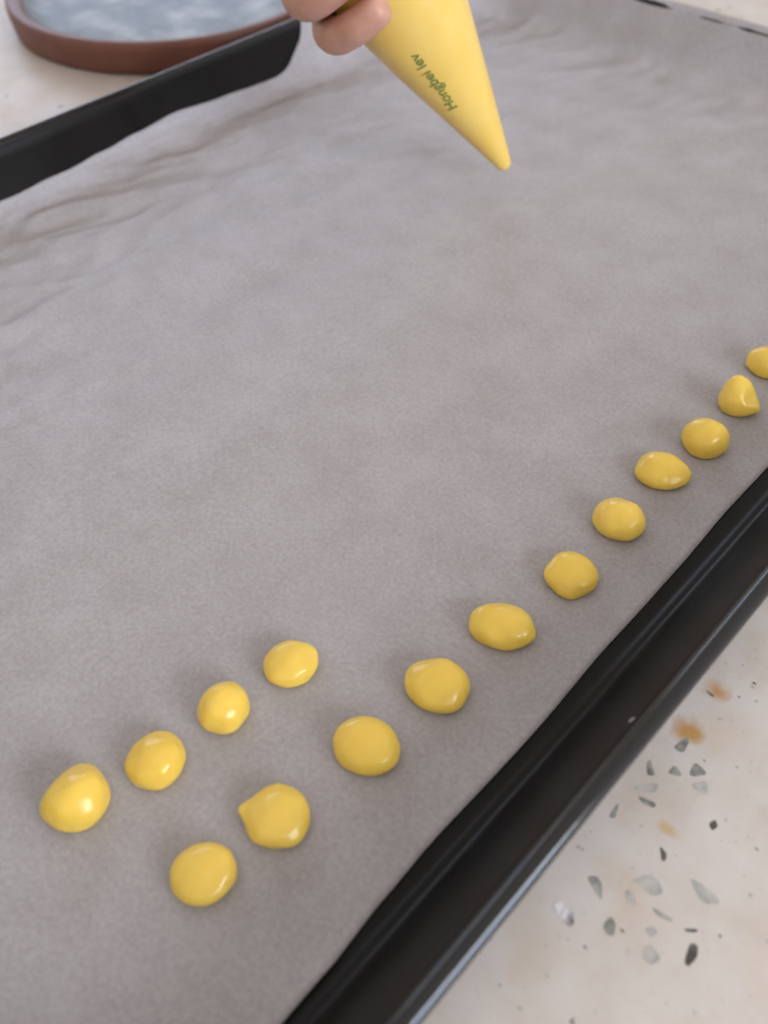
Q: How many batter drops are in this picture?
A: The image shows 15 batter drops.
